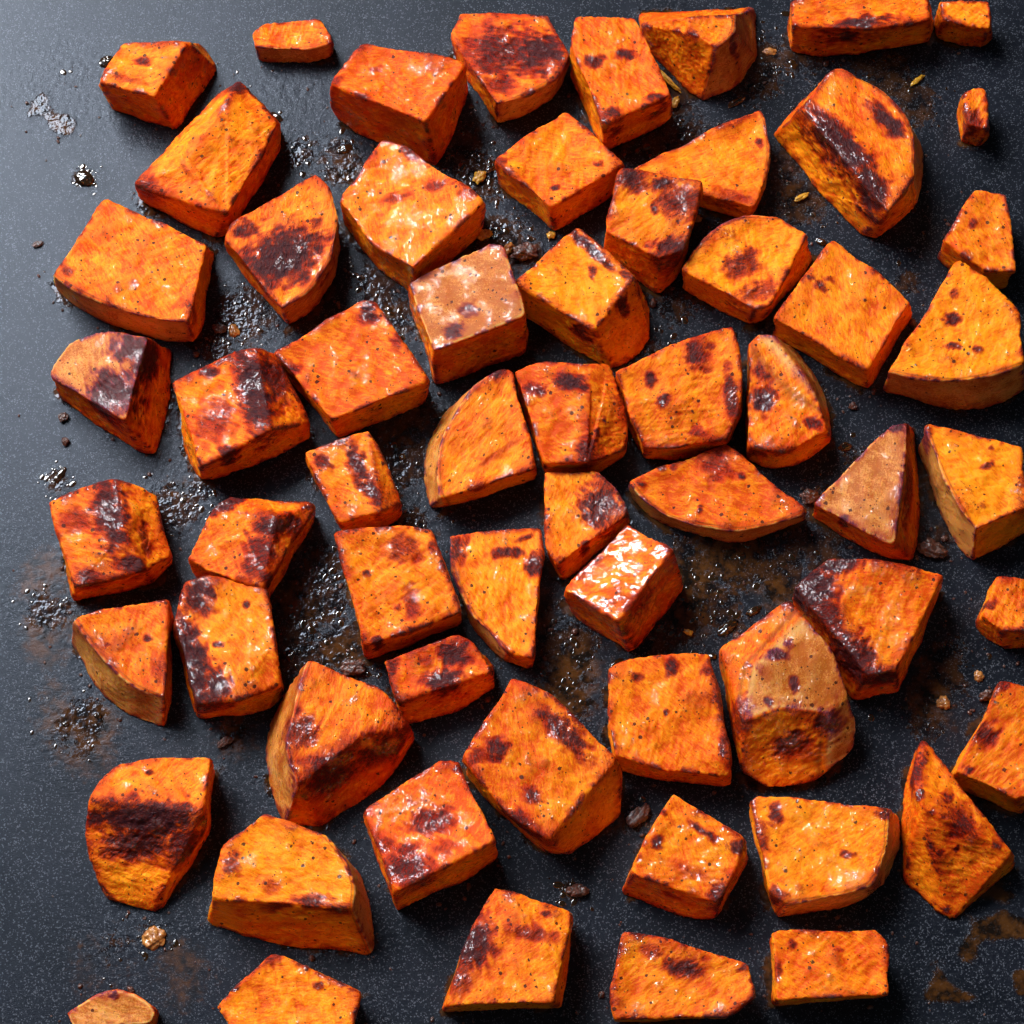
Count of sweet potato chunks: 61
